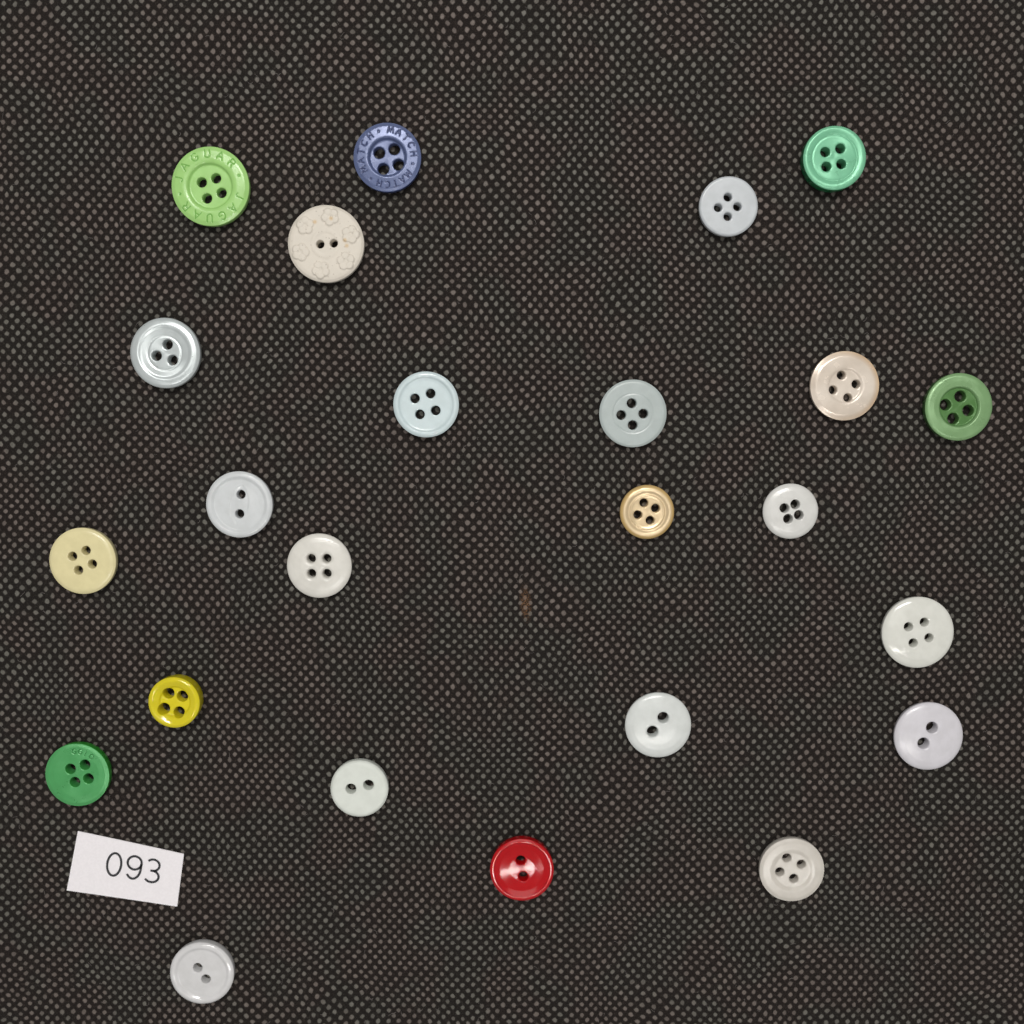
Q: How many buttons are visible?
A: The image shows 24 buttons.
